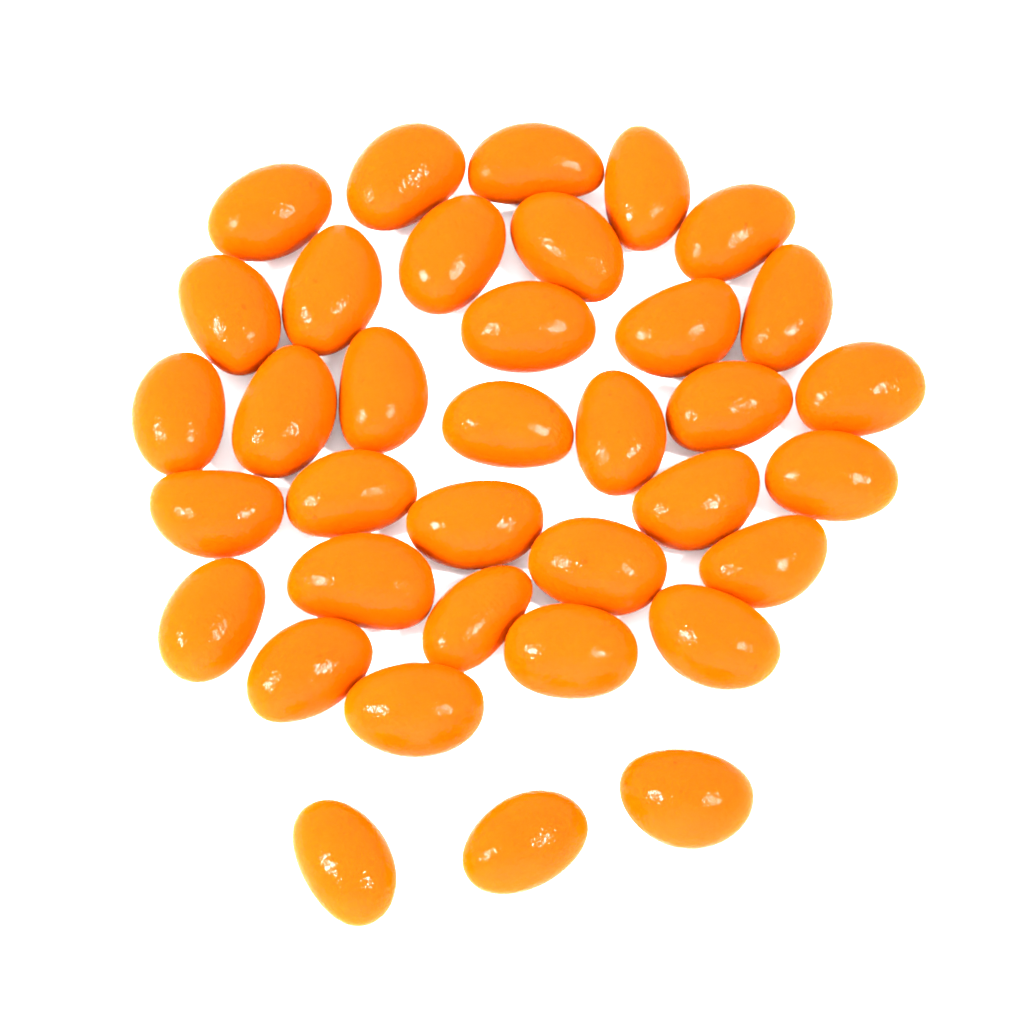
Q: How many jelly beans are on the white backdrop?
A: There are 36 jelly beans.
